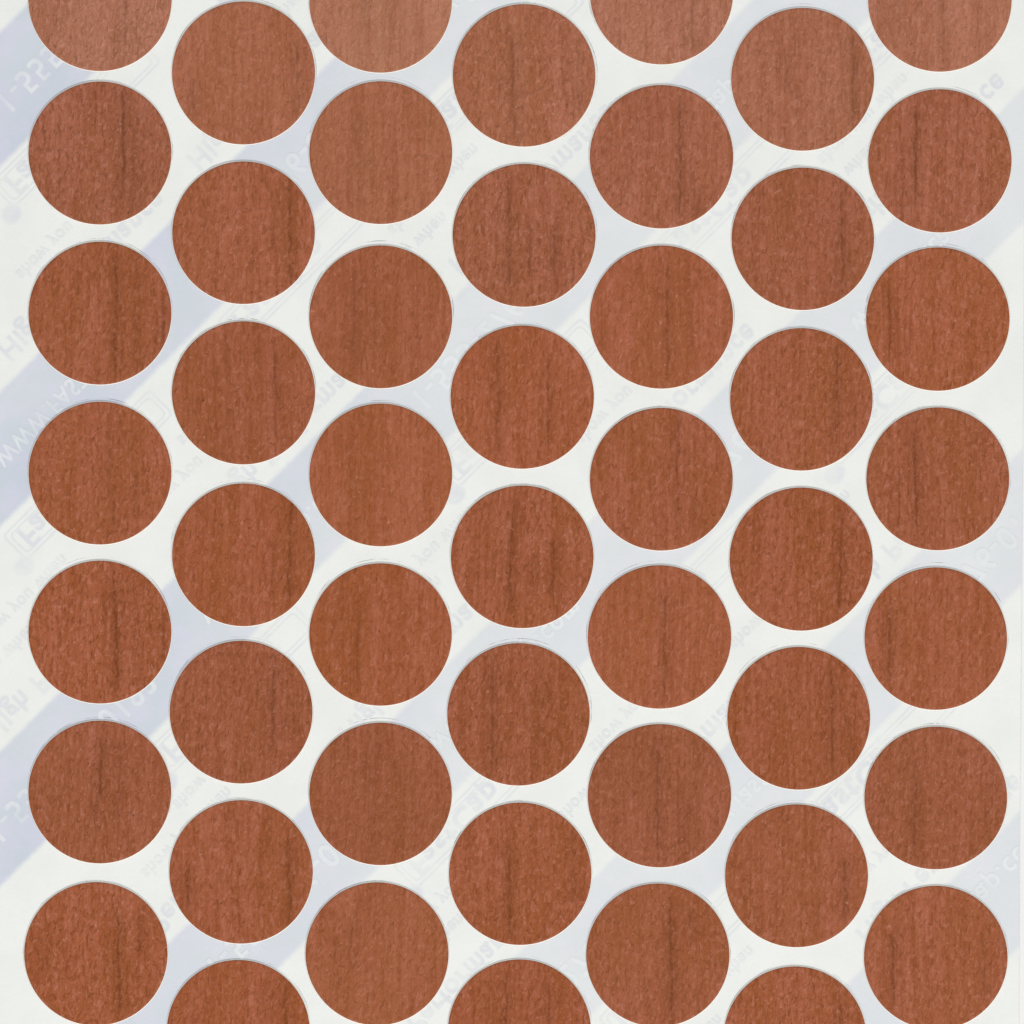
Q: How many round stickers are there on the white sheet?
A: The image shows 49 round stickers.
